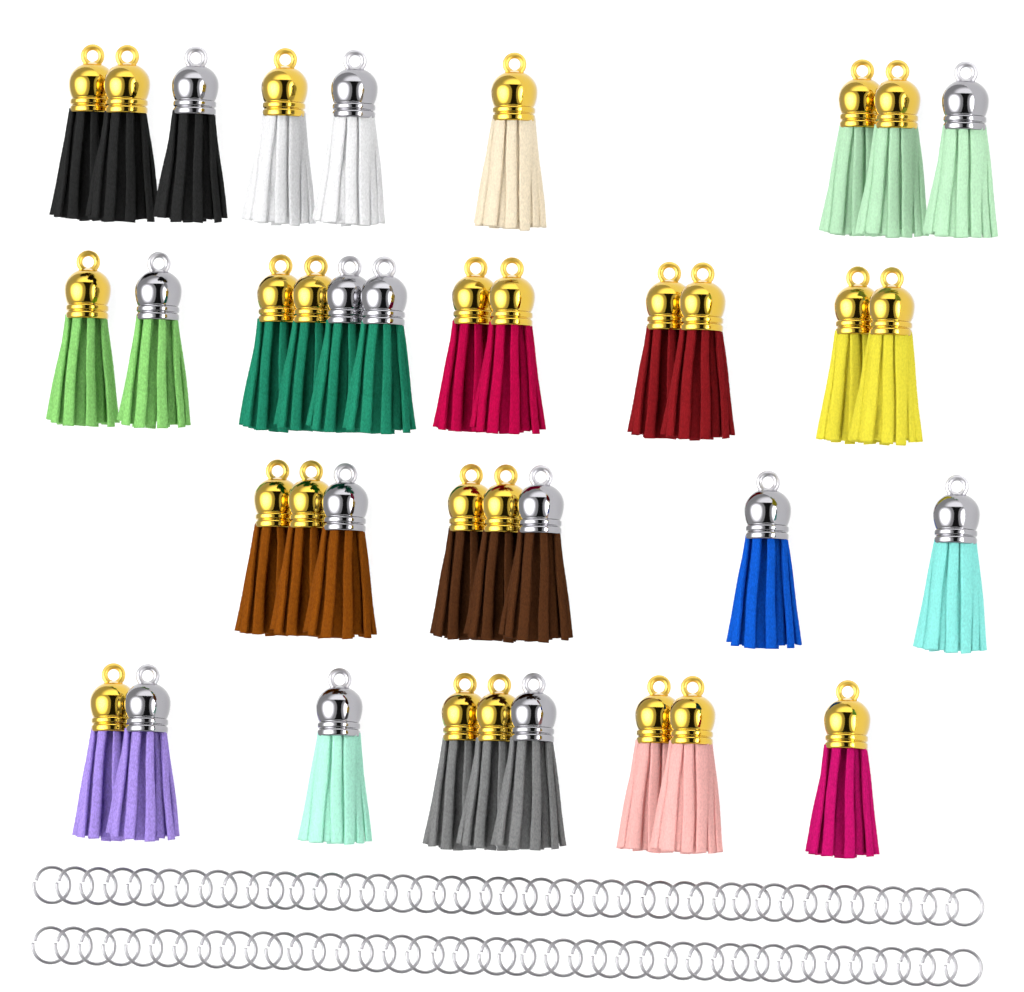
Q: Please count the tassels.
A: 38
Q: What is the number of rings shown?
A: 80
